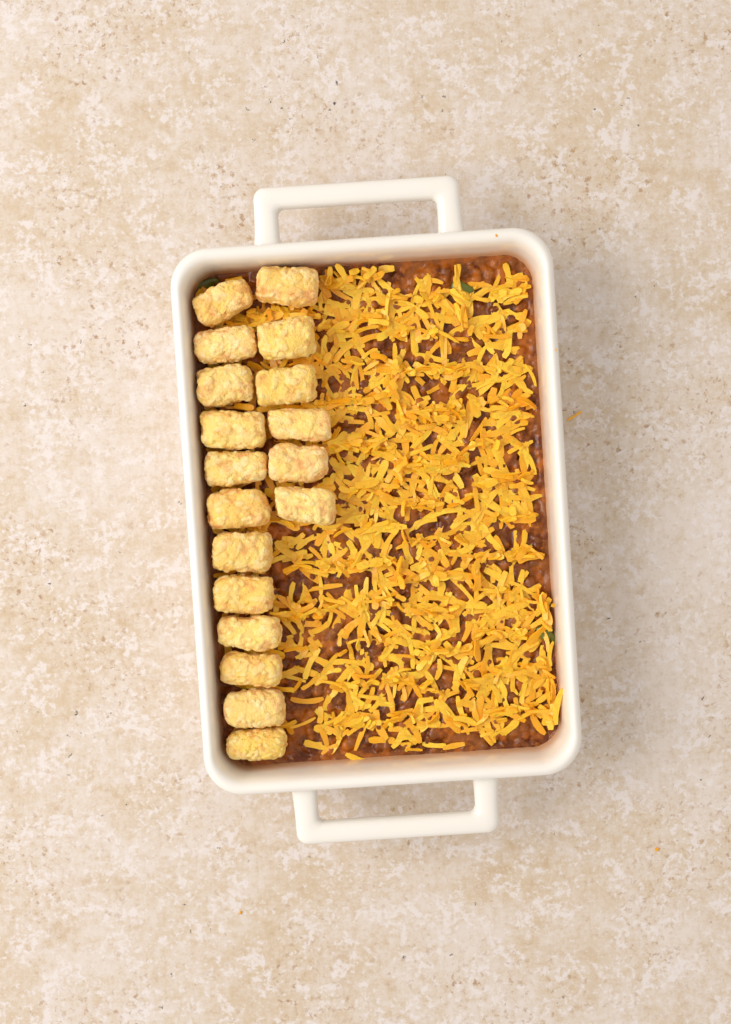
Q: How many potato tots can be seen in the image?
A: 18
